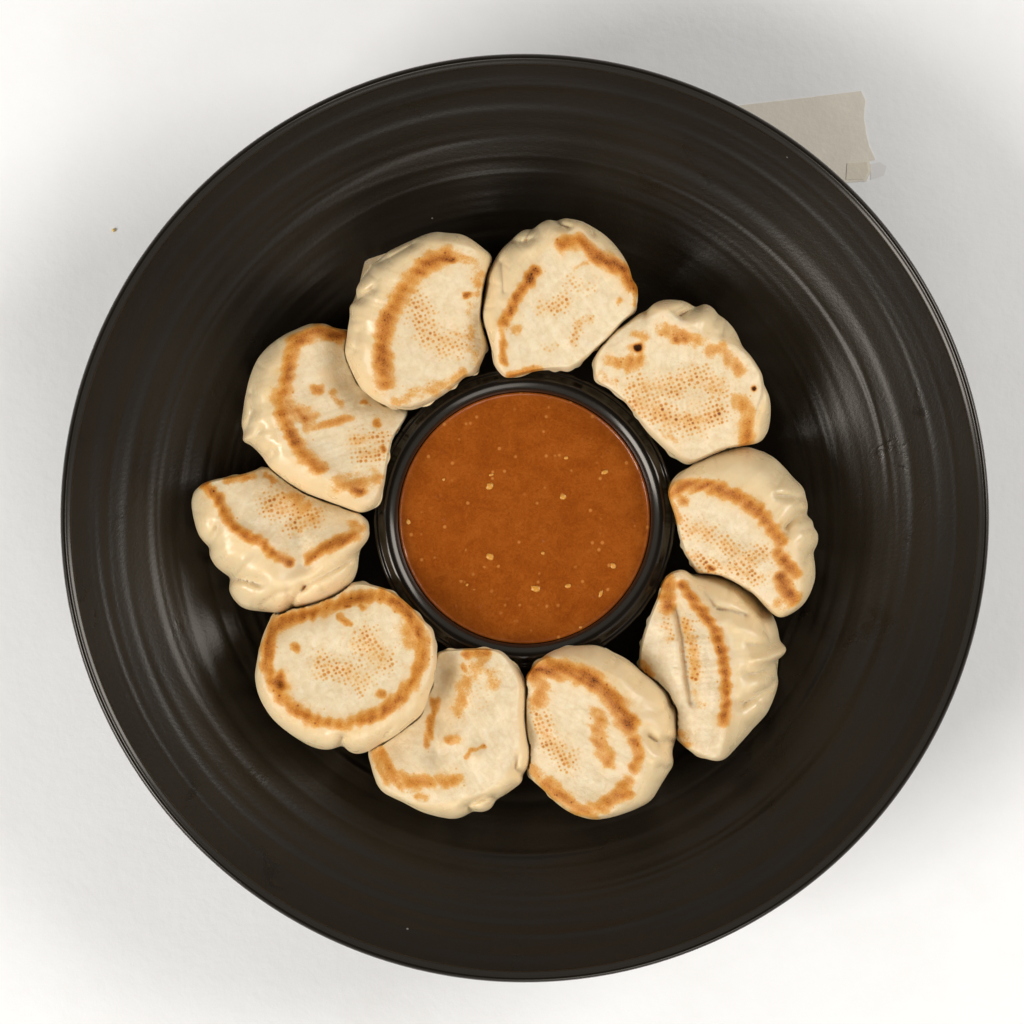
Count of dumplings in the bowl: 10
